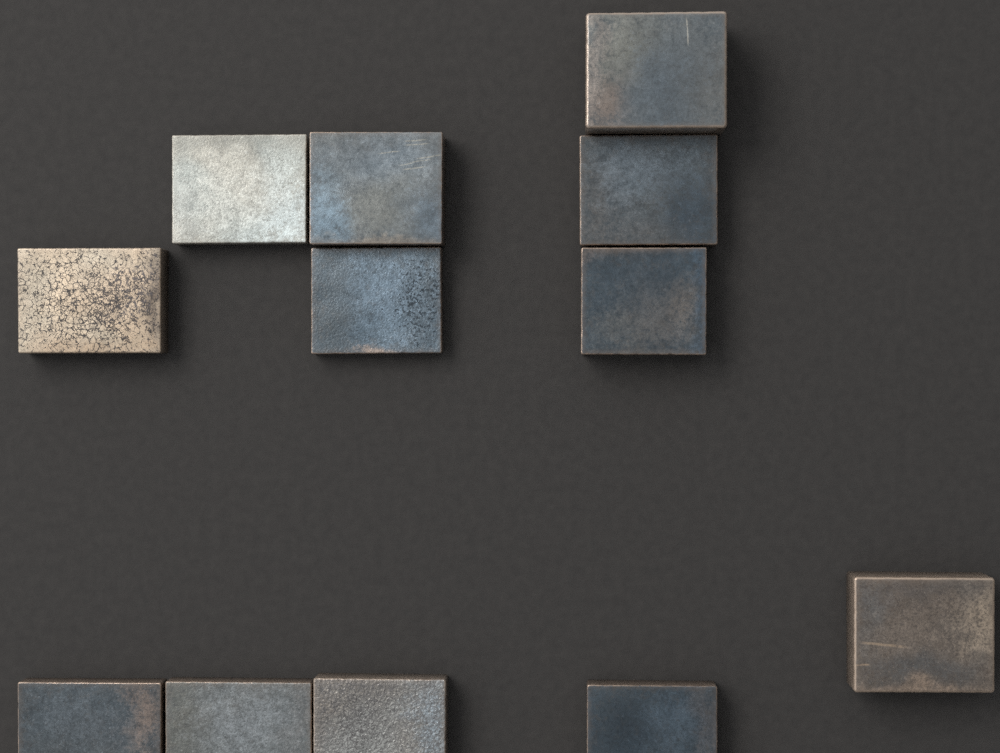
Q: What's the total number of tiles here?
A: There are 12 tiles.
